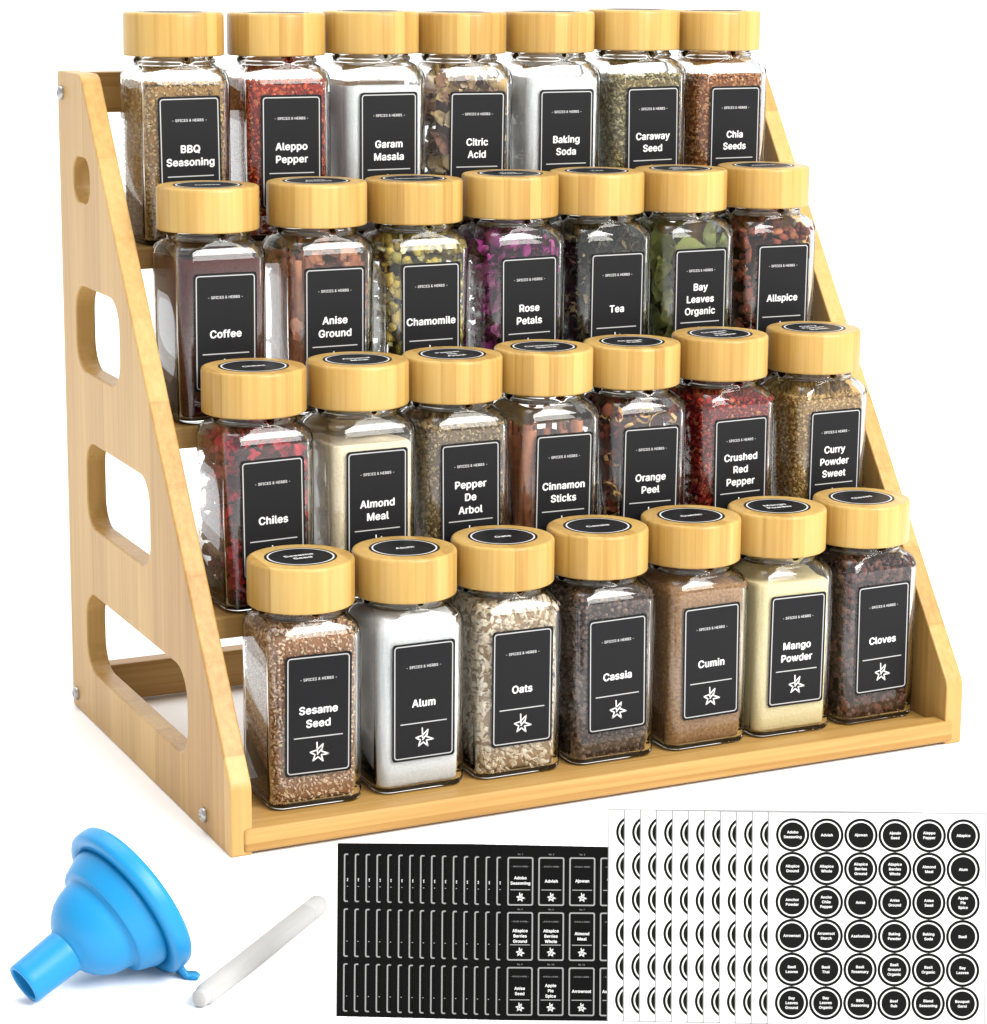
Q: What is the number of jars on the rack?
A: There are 28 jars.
